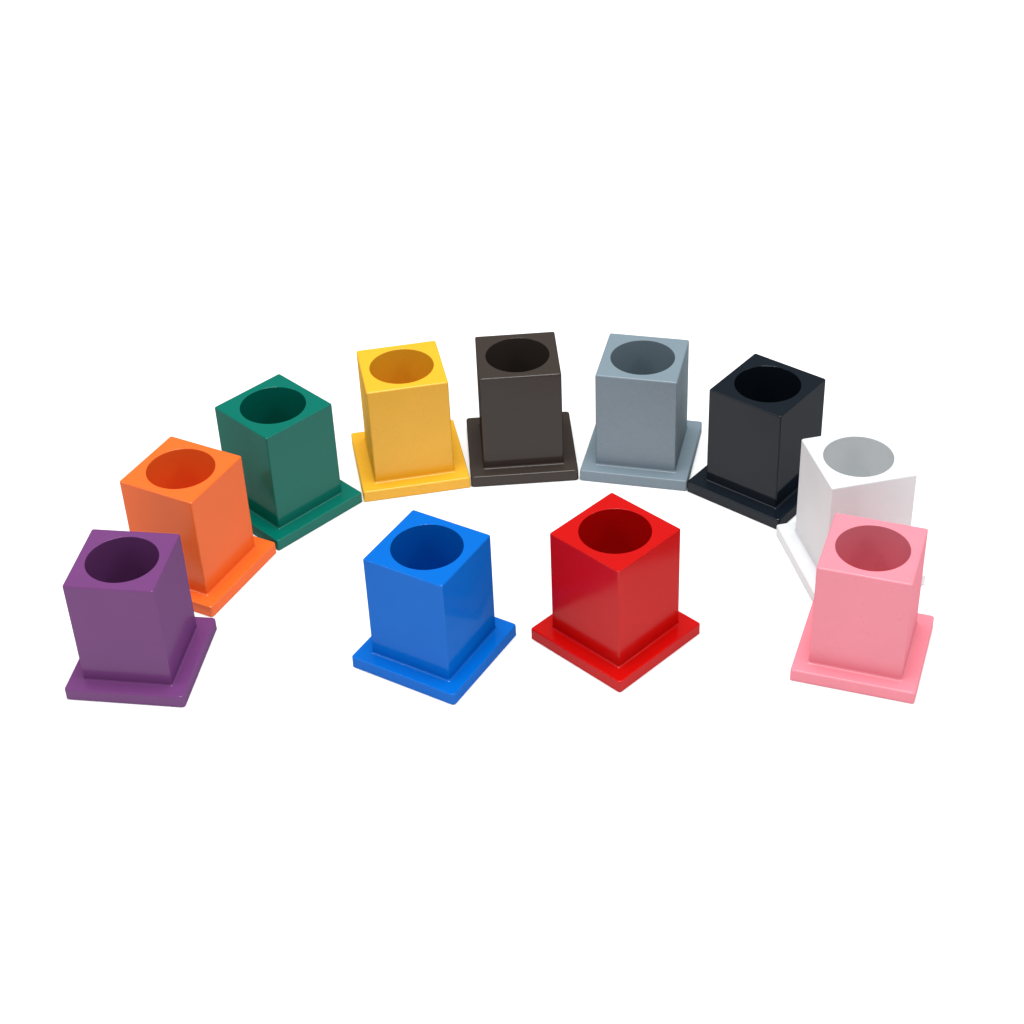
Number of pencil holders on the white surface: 11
